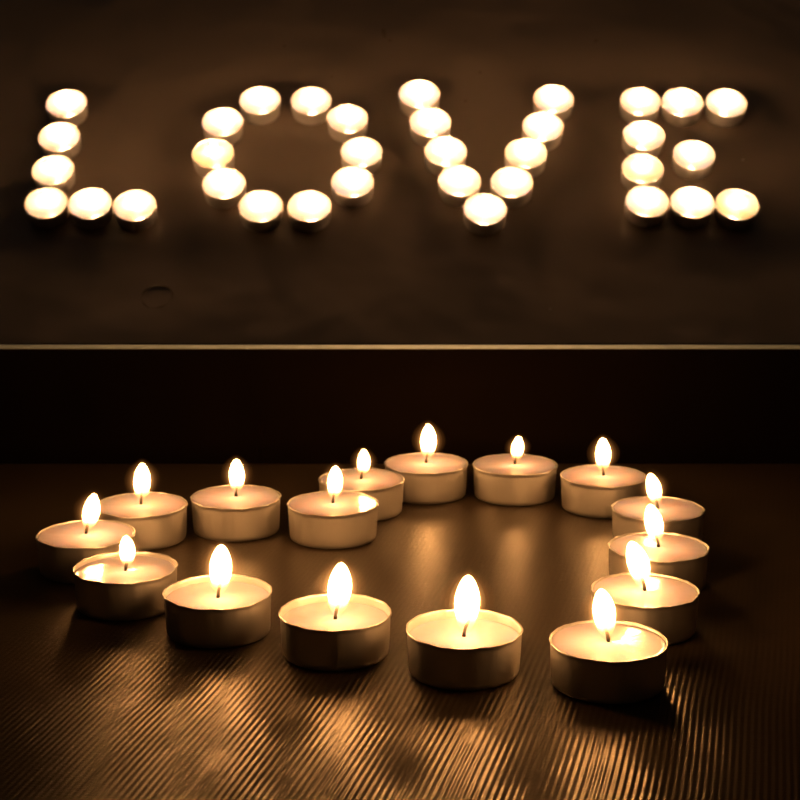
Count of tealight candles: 50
